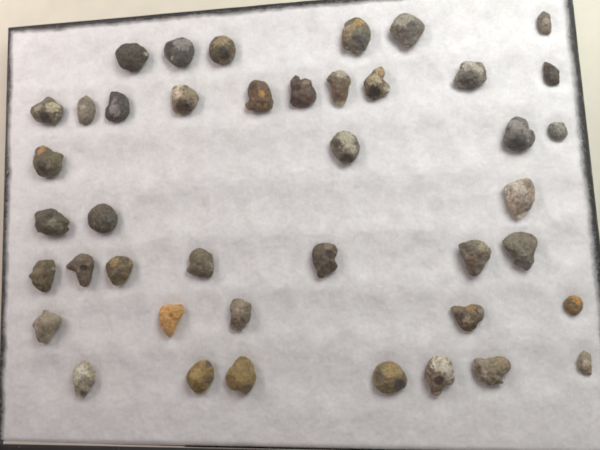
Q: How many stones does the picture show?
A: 42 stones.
